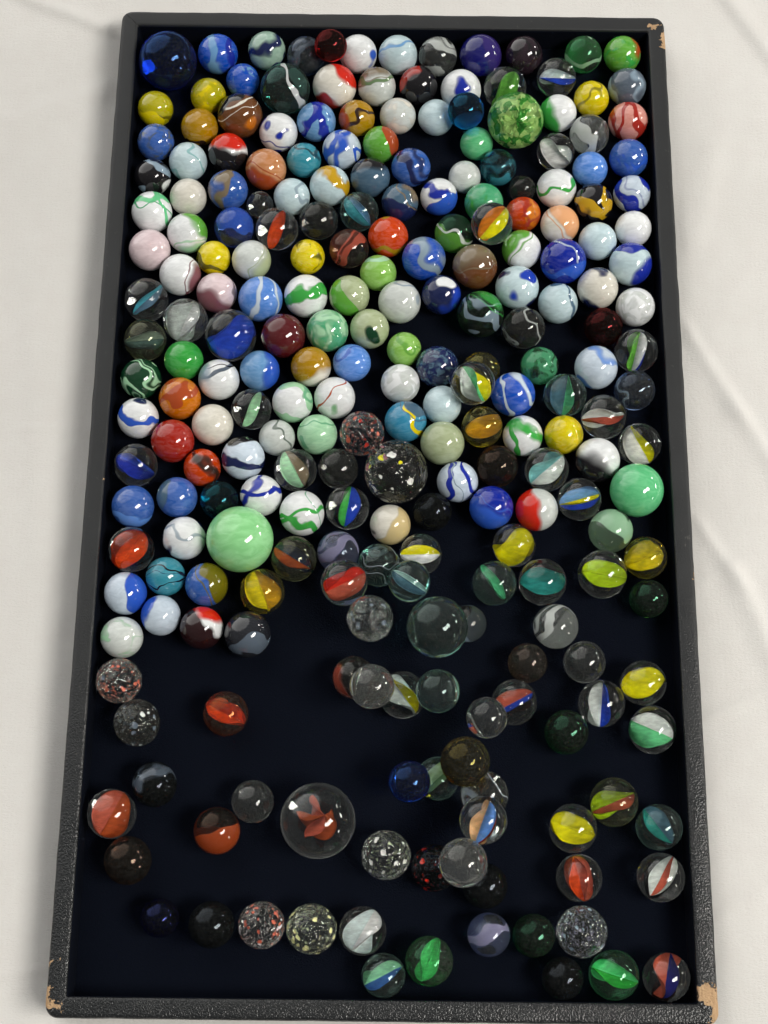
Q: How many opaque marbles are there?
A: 125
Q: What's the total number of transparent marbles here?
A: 117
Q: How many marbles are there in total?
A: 242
